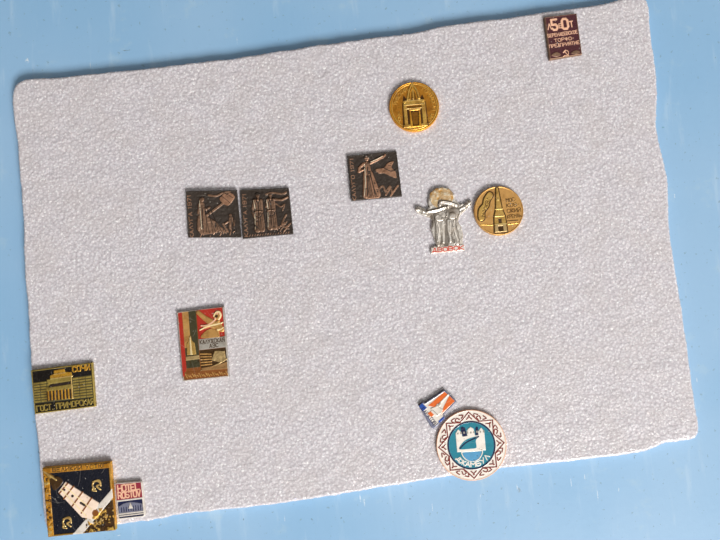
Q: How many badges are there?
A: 13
